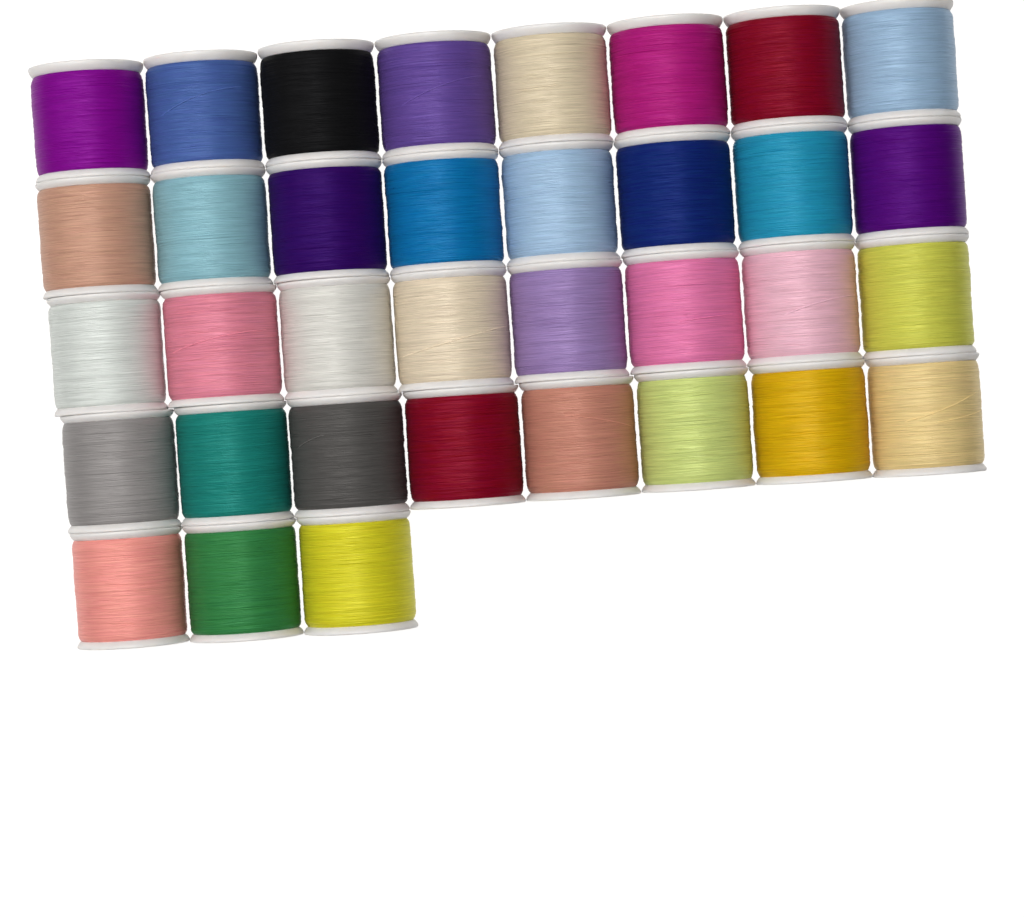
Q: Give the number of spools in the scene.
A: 35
